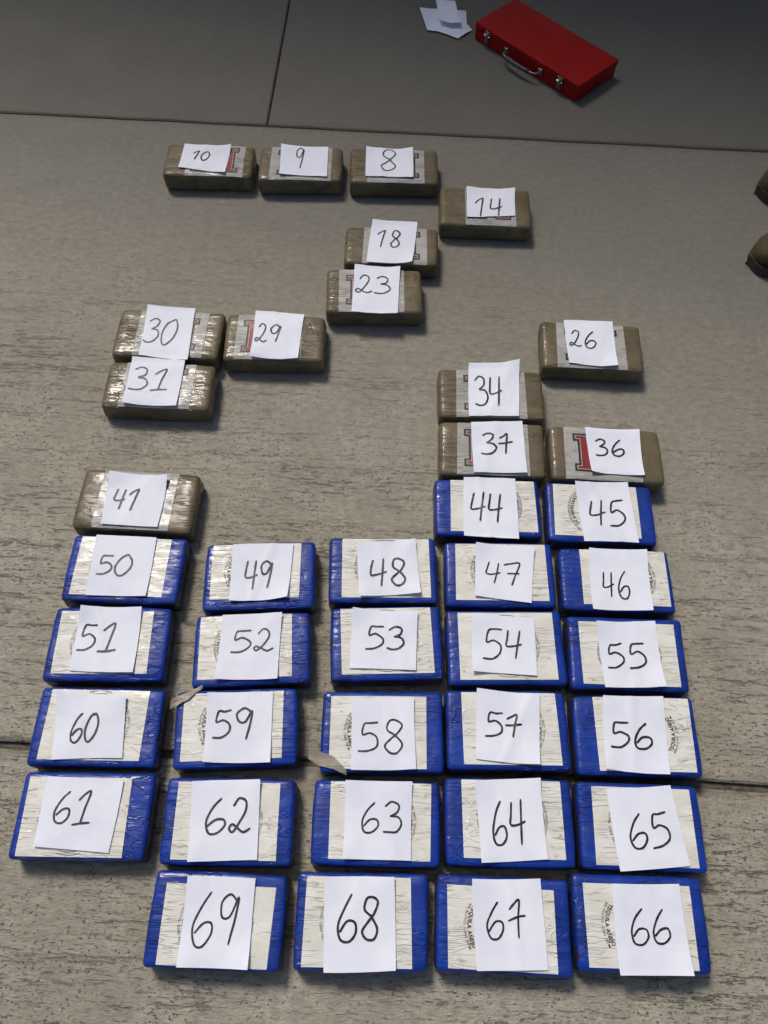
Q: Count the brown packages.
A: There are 14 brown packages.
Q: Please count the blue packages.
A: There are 26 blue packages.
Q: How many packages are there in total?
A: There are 40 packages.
